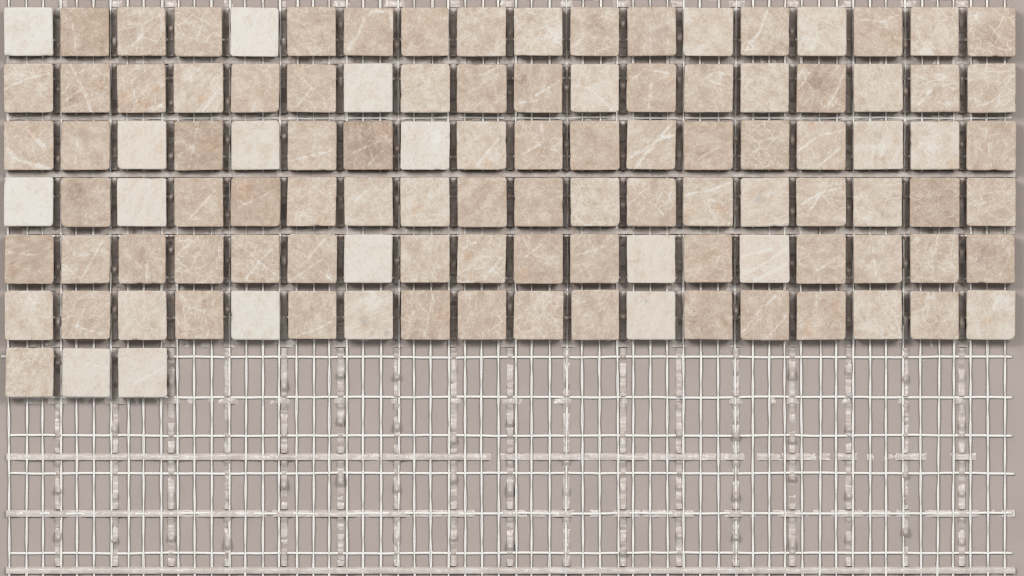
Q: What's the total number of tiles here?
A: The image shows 111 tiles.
